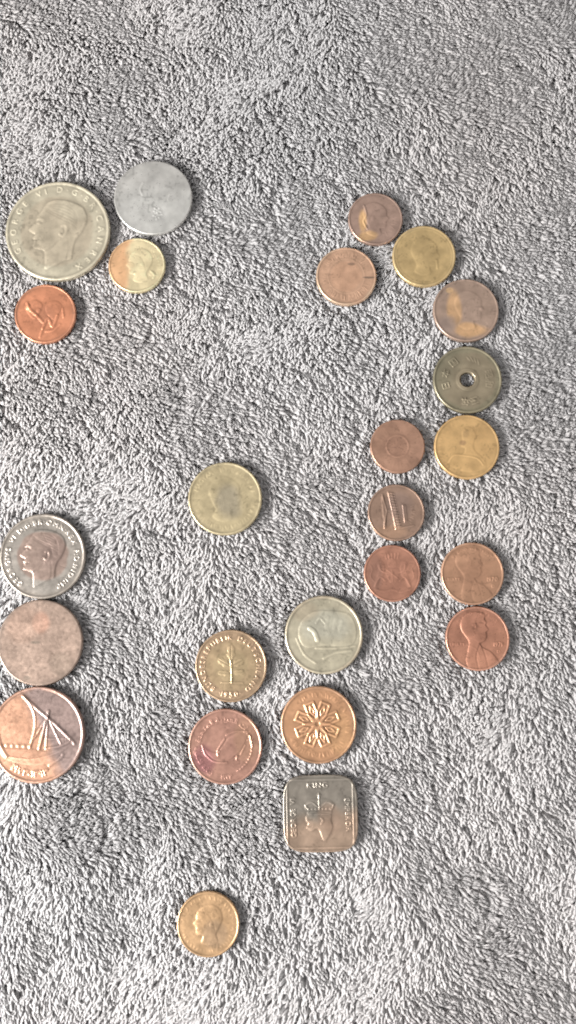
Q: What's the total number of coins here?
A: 25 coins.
